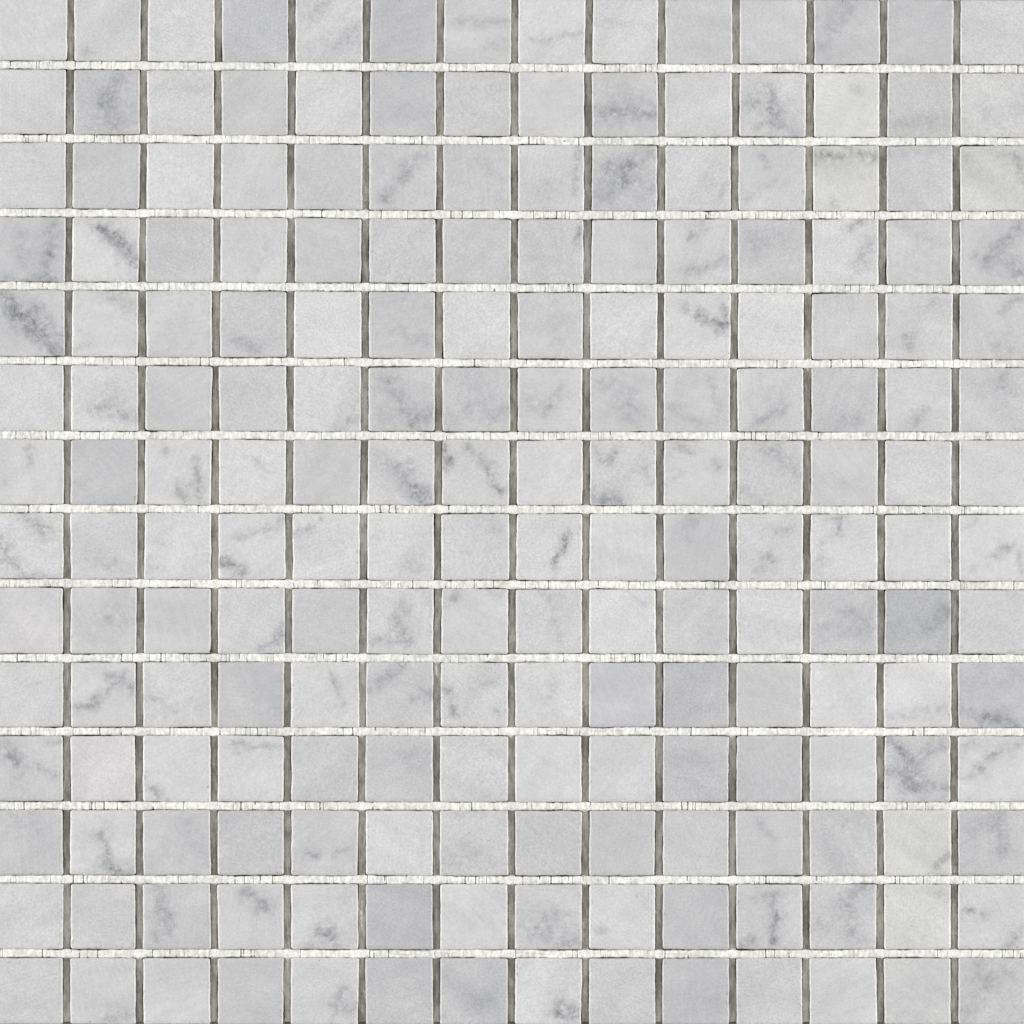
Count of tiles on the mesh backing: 196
